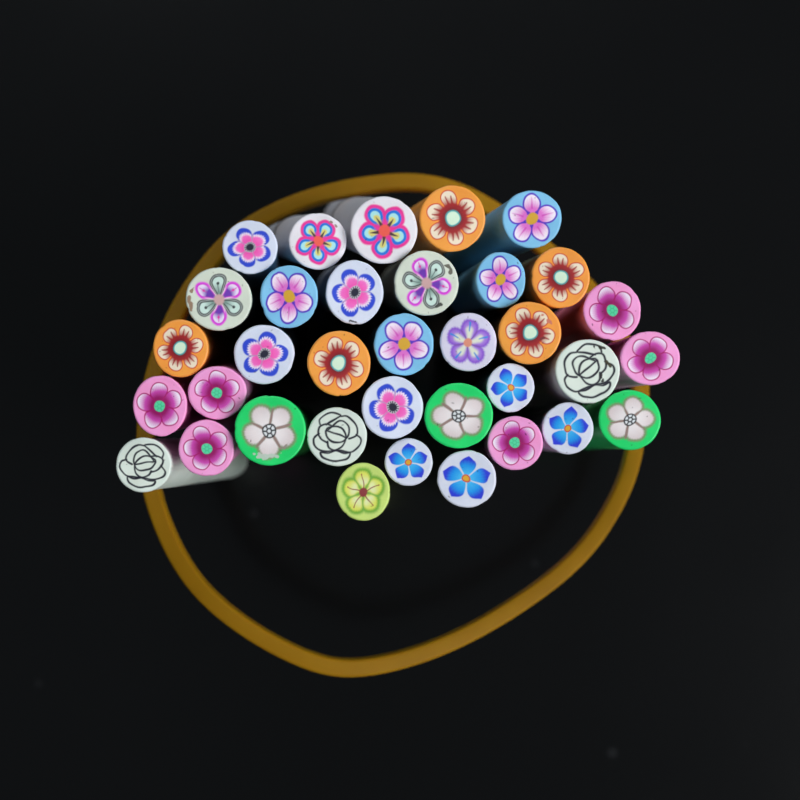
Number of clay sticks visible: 35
